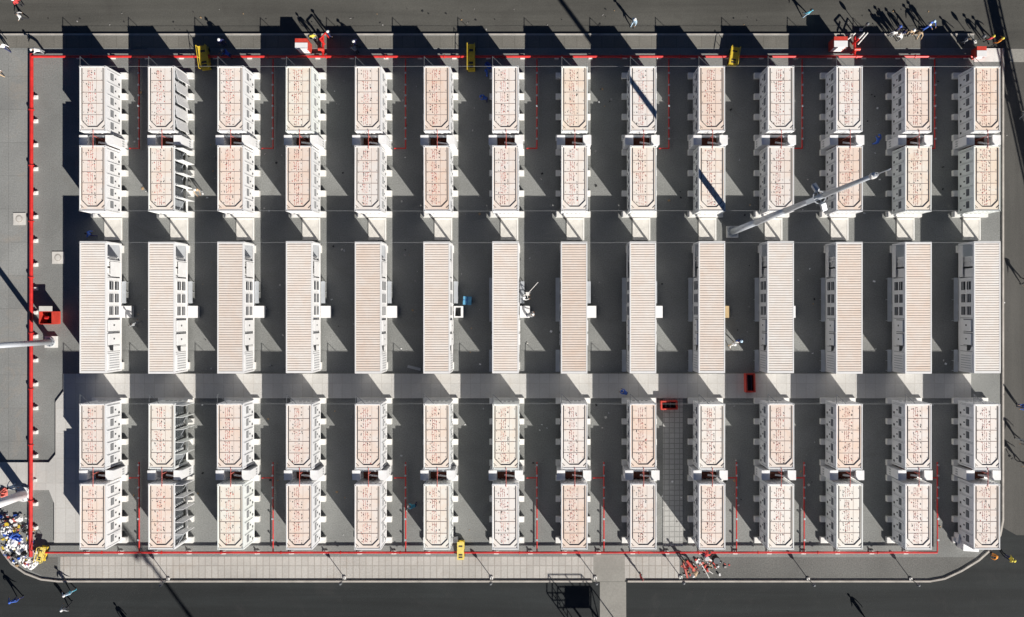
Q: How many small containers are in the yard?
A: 56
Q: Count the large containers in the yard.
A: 14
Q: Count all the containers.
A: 70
